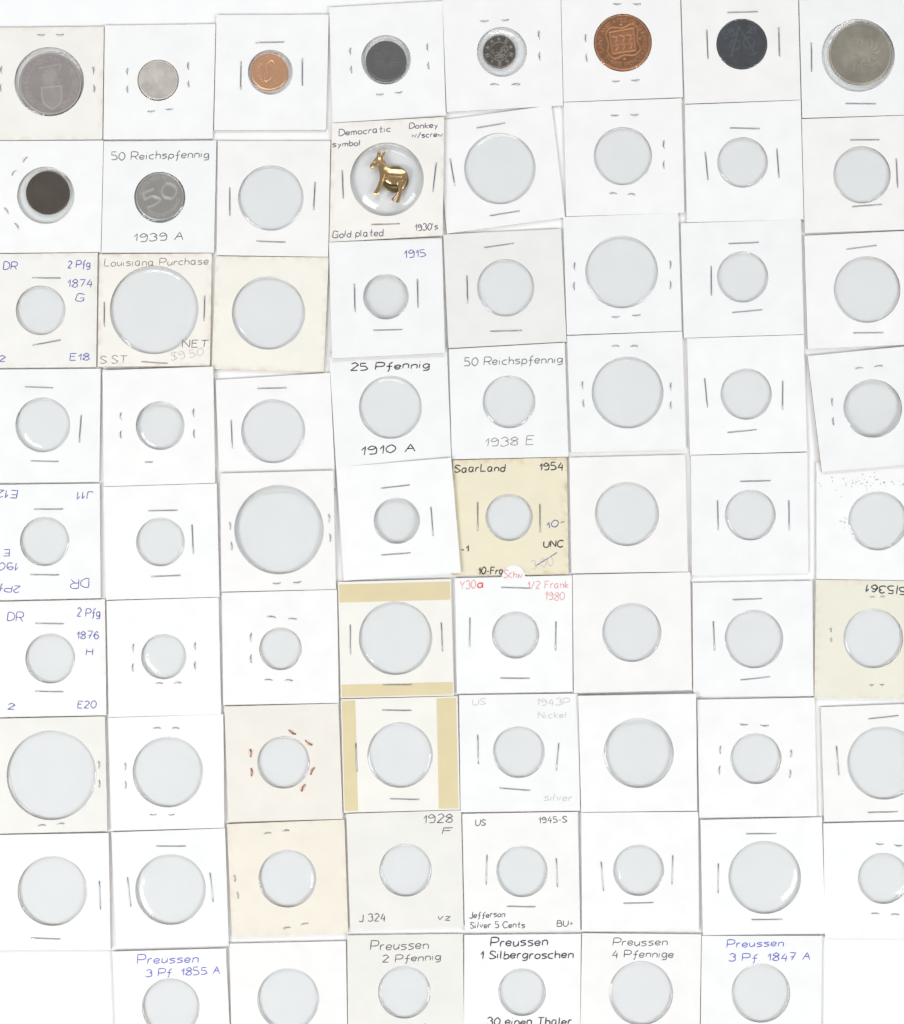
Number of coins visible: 10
